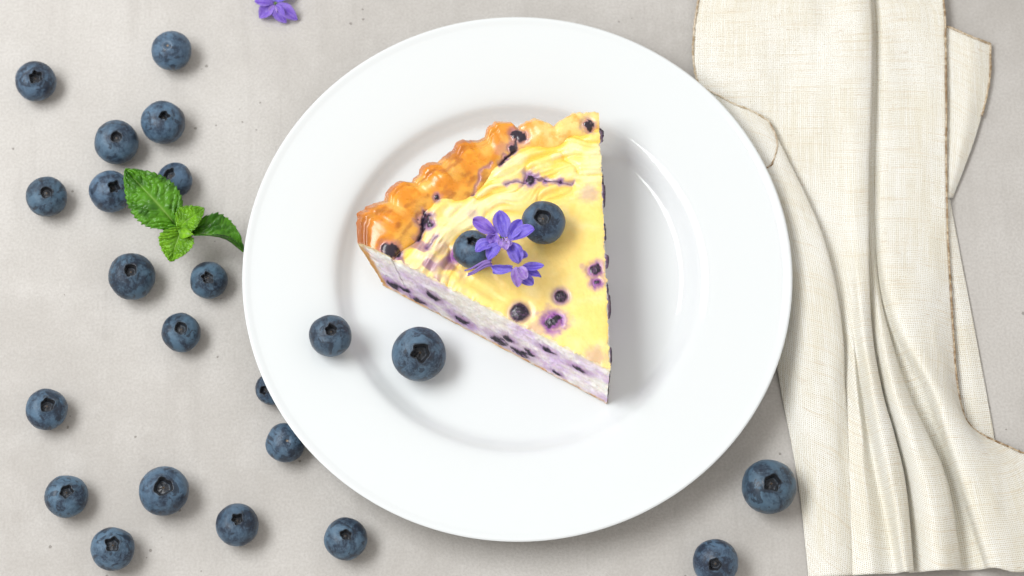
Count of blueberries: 24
